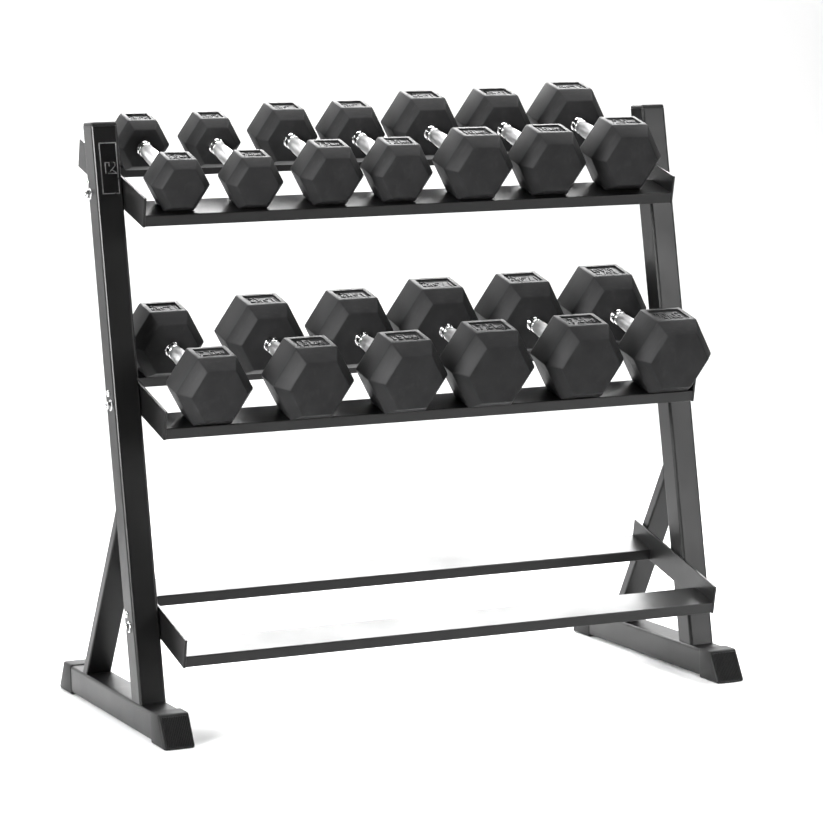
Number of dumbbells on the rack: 13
